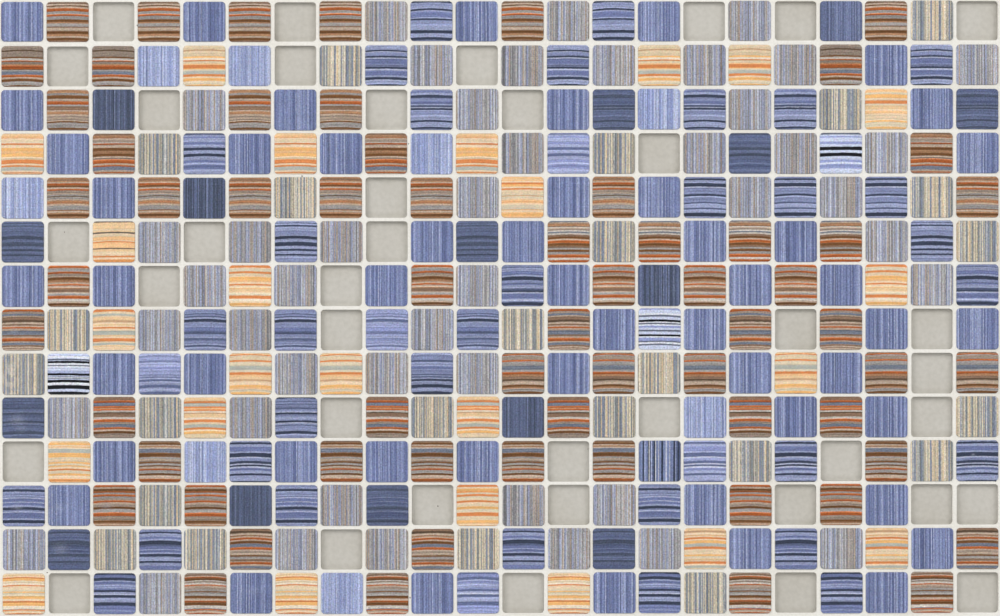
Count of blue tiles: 115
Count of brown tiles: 62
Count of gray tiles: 69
